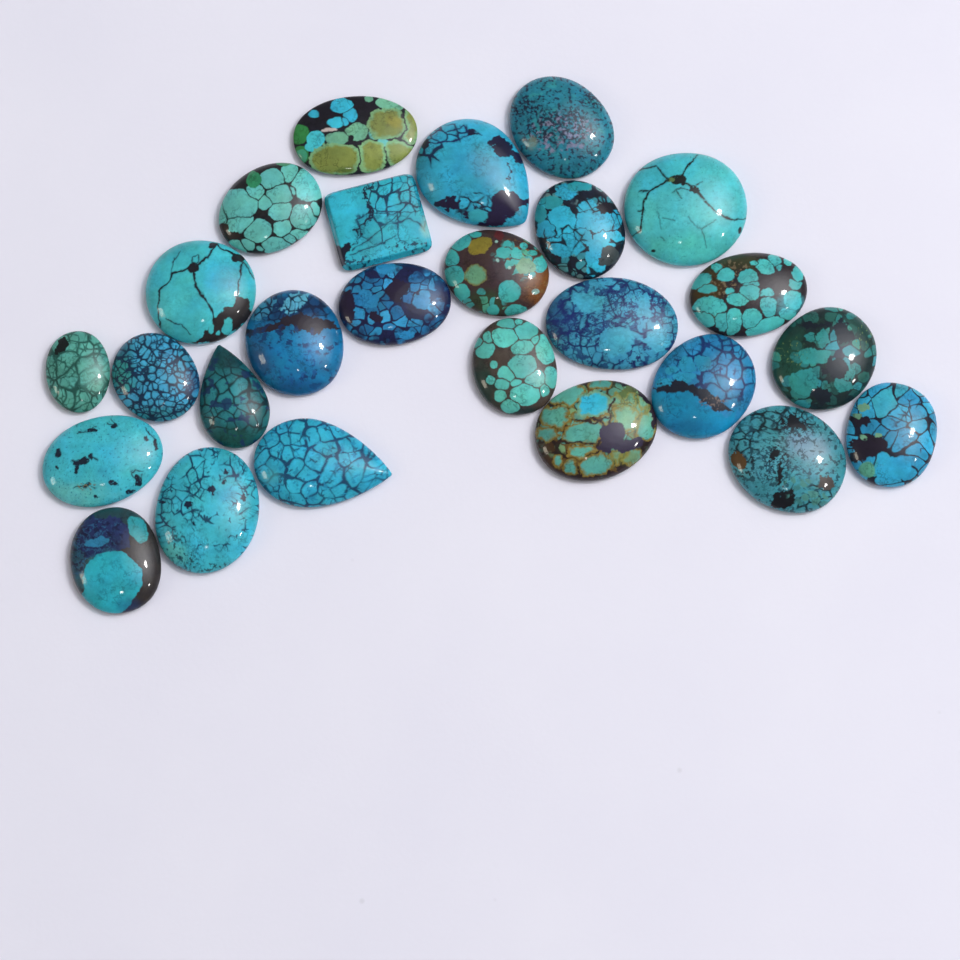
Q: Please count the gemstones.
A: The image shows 26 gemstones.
